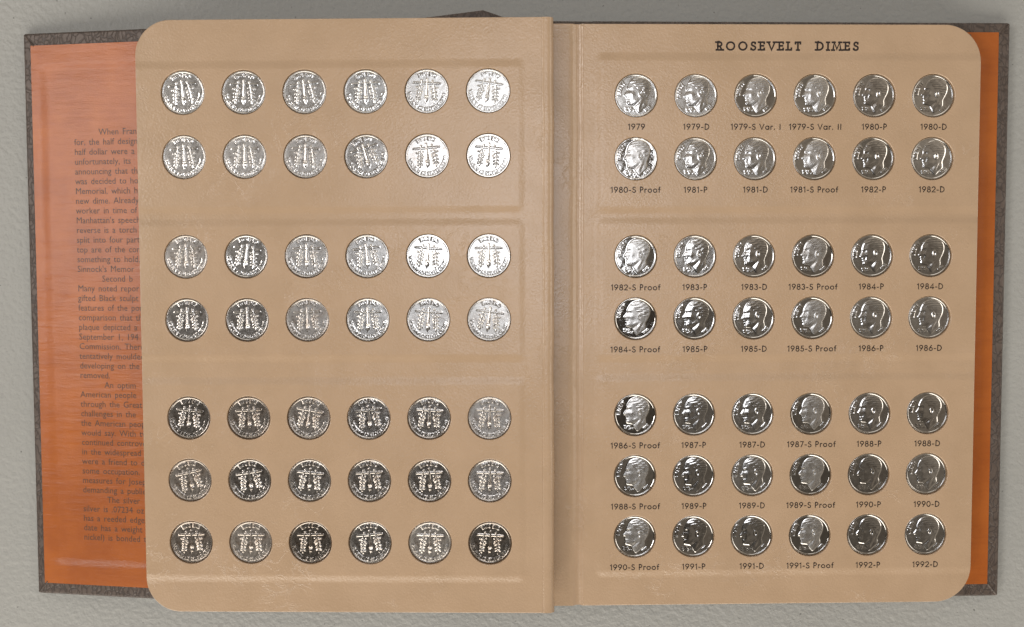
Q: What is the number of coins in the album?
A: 84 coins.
